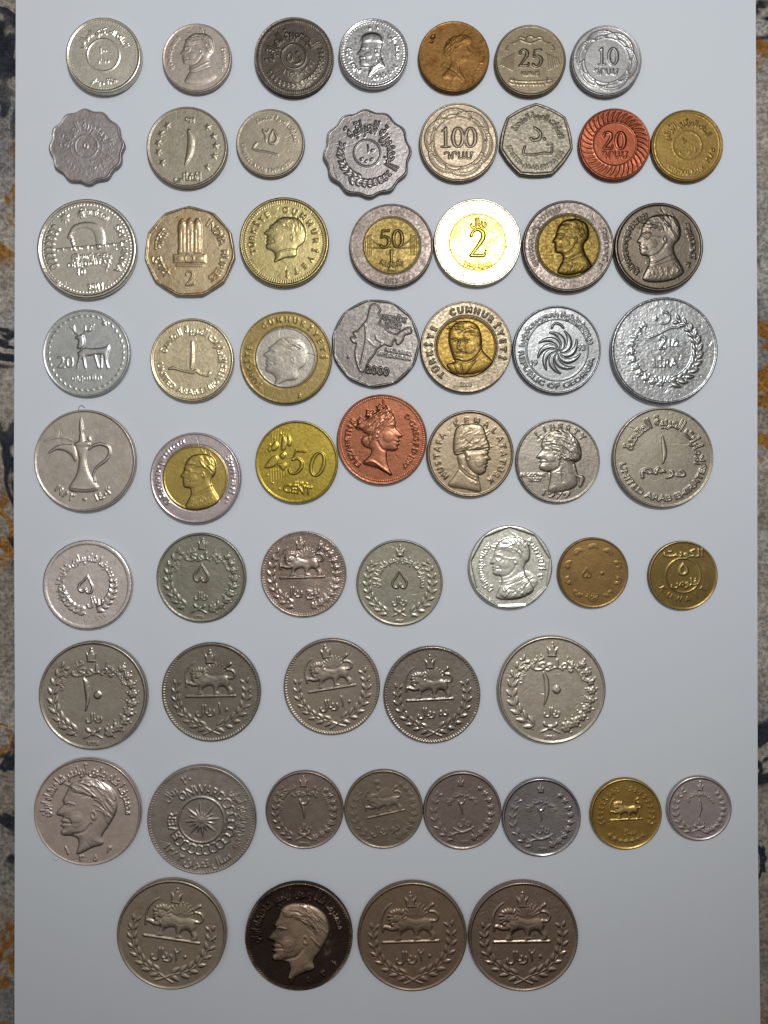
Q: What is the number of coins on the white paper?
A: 60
